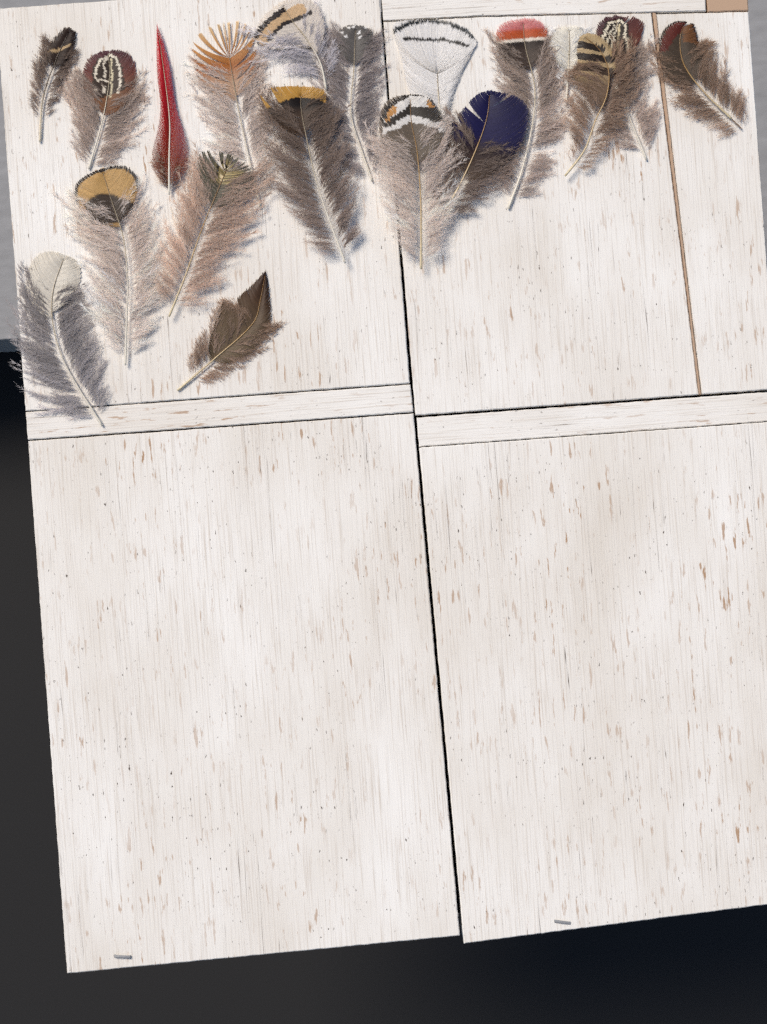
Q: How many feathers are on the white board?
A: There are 19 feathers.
